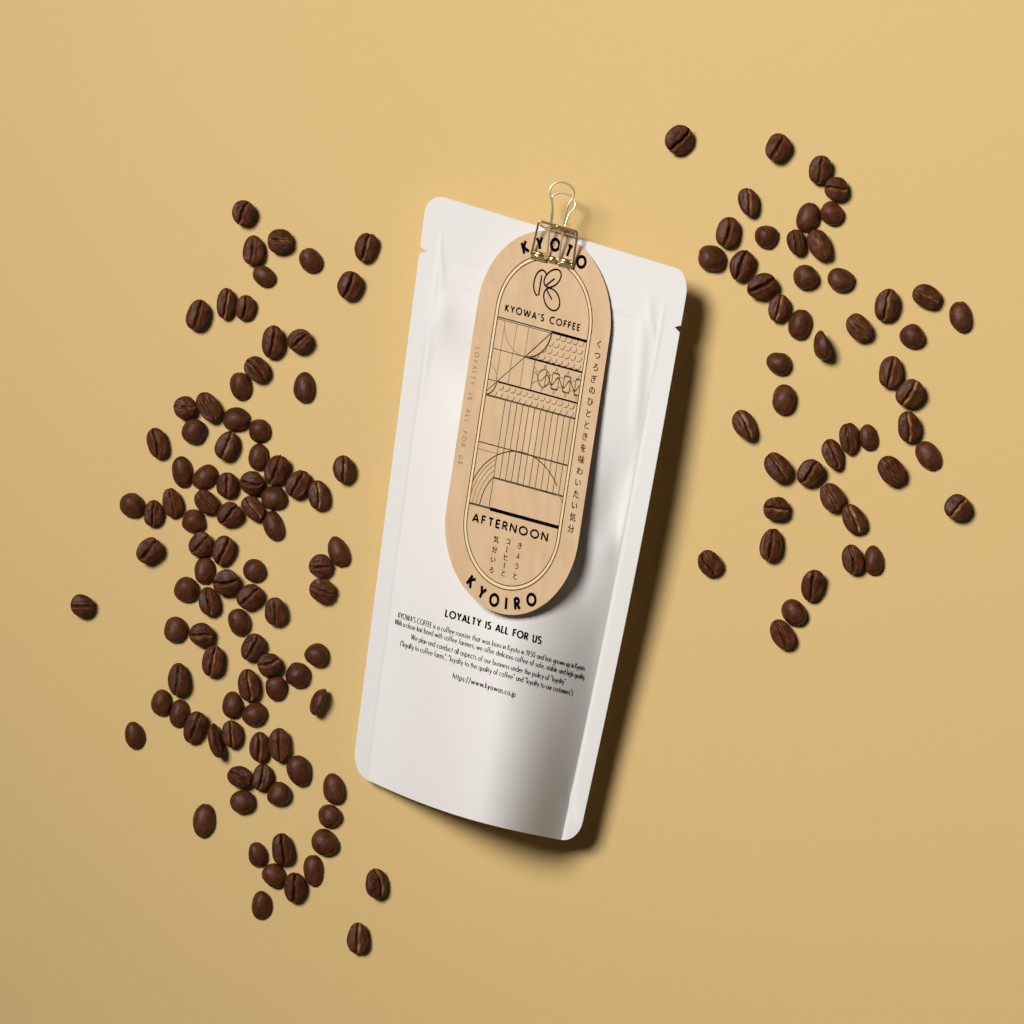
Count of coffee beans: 141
